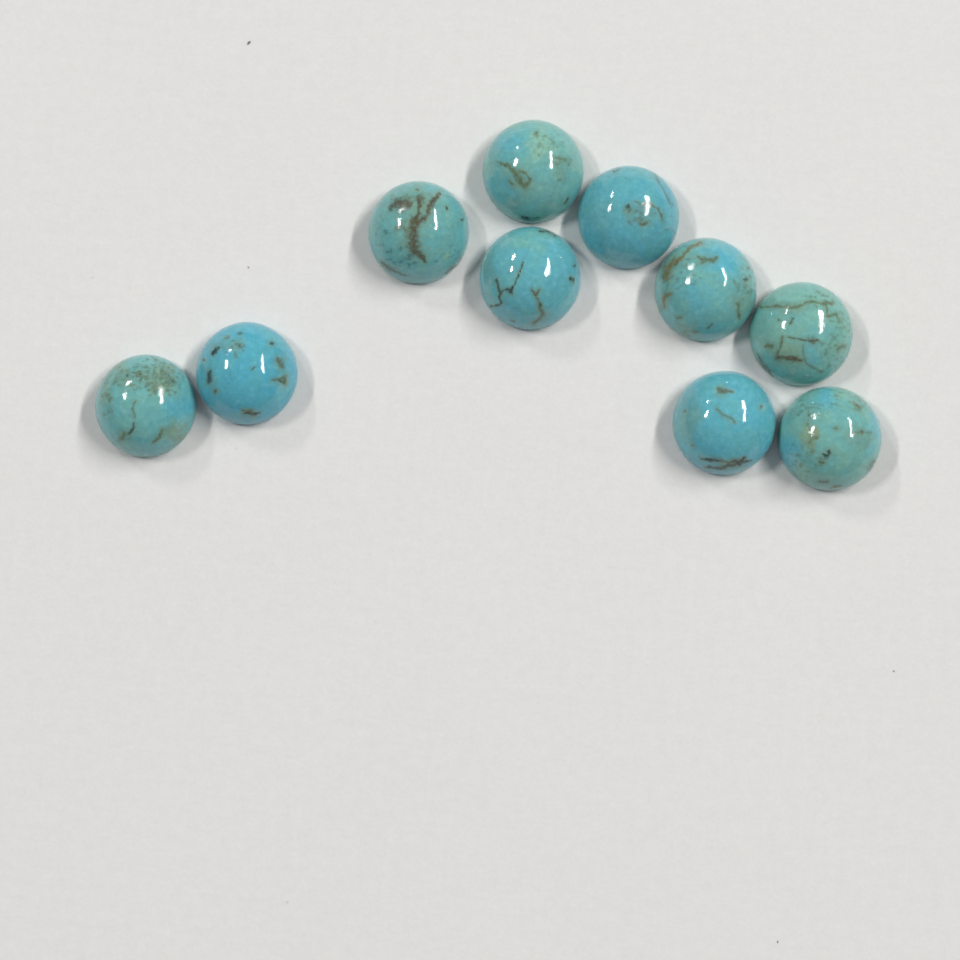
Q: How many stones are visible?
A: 10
